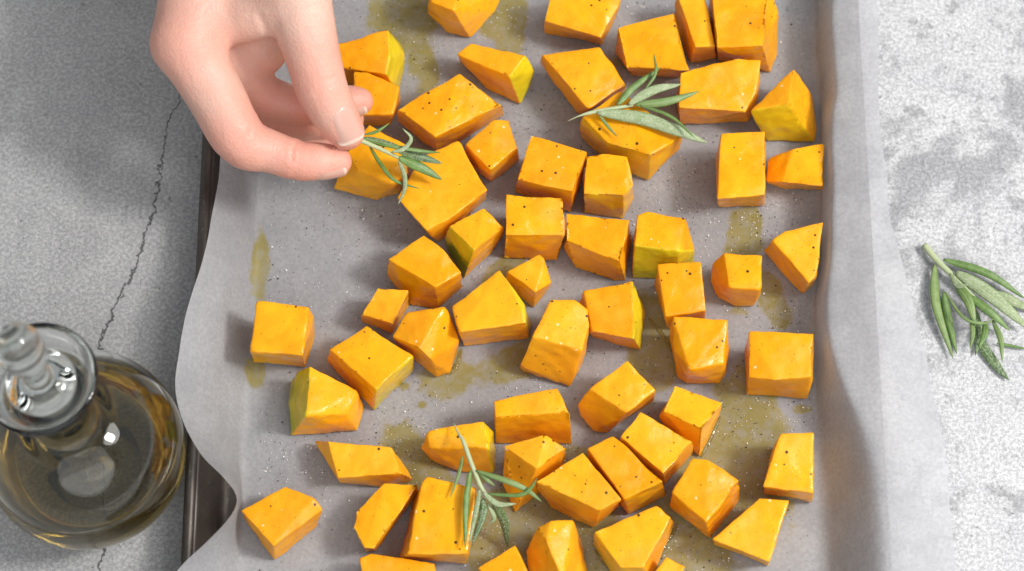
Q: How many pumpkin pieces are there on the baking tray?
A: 59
